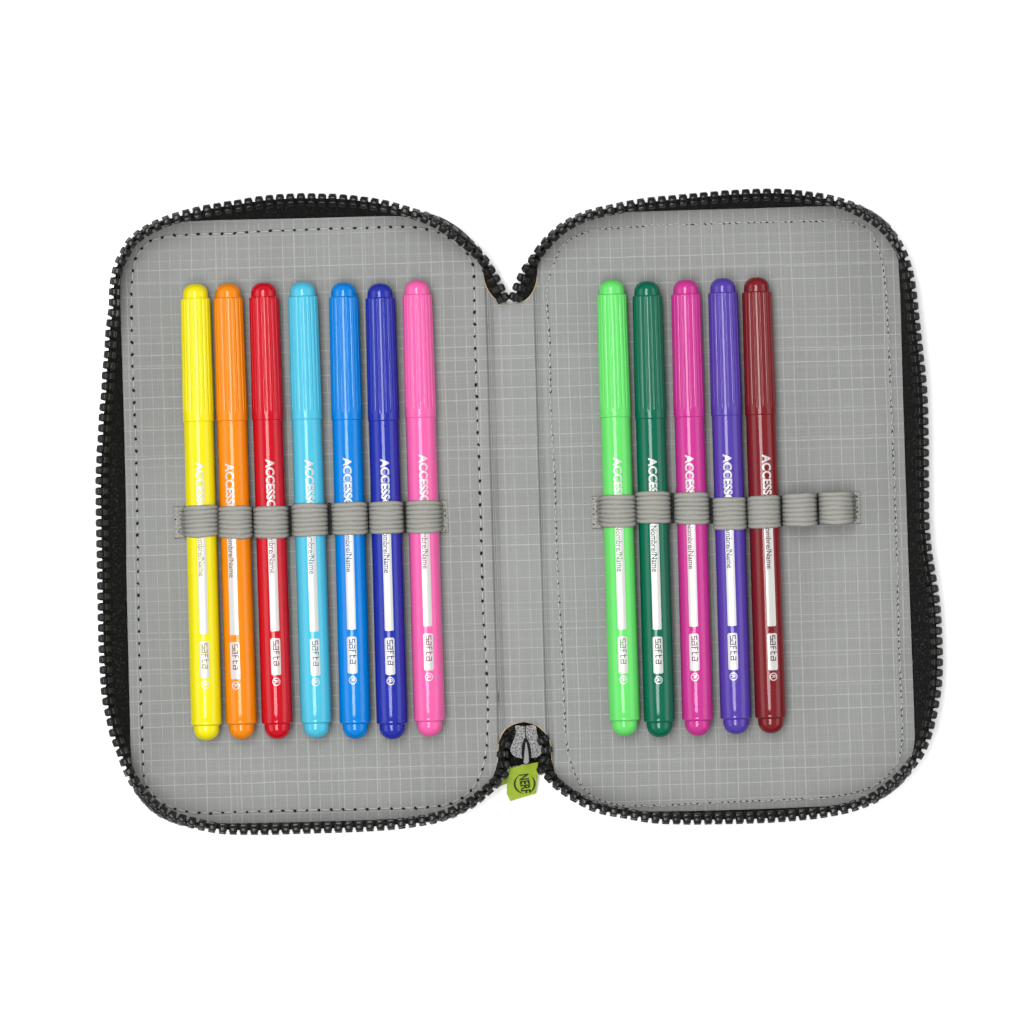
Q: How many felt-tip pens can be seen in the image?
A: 12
